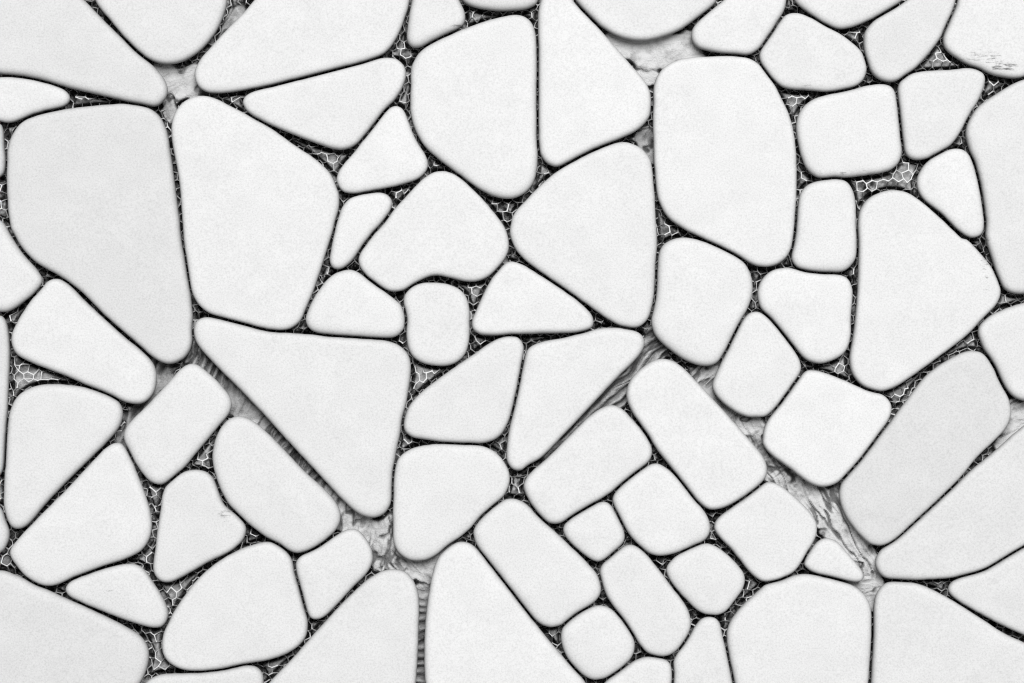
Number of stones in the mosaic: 74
